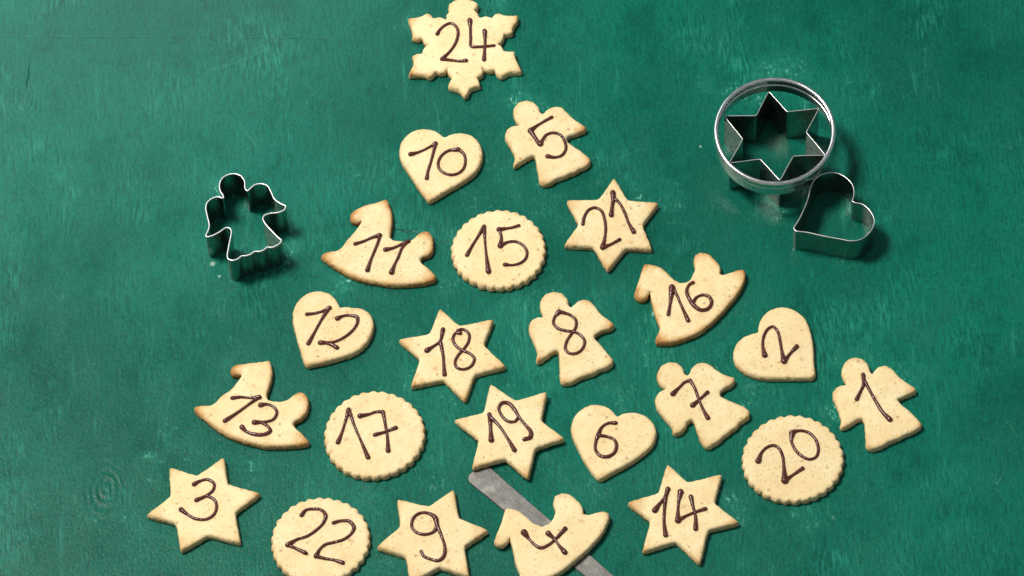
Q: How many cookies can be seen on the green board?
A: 23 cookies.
